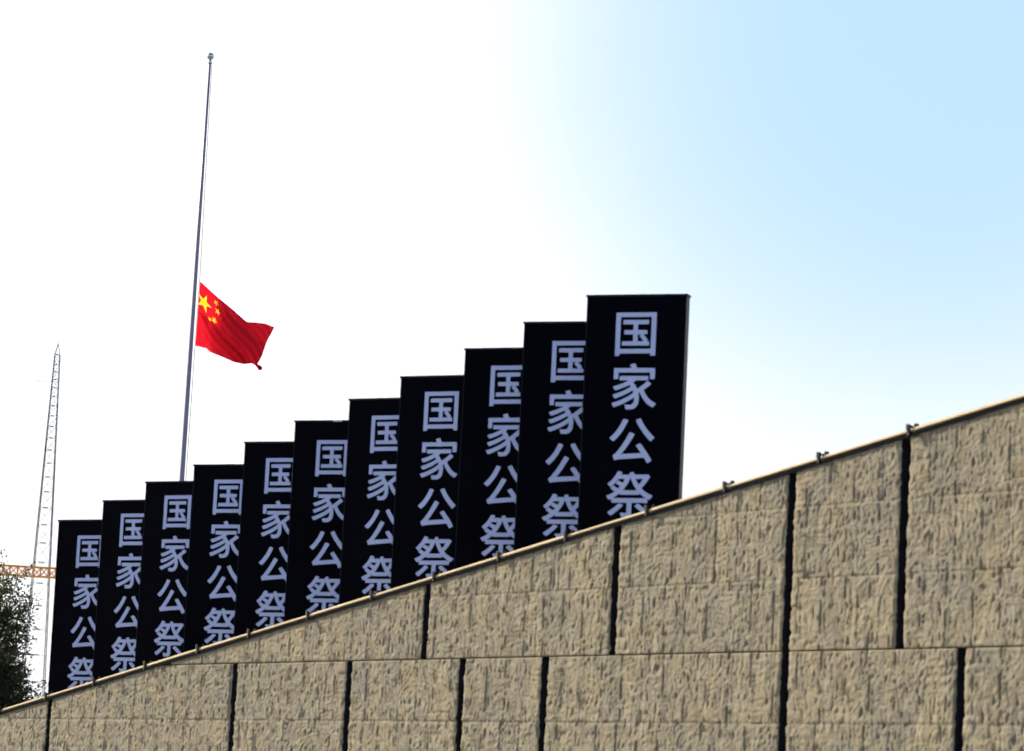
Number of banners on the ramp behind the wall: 11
